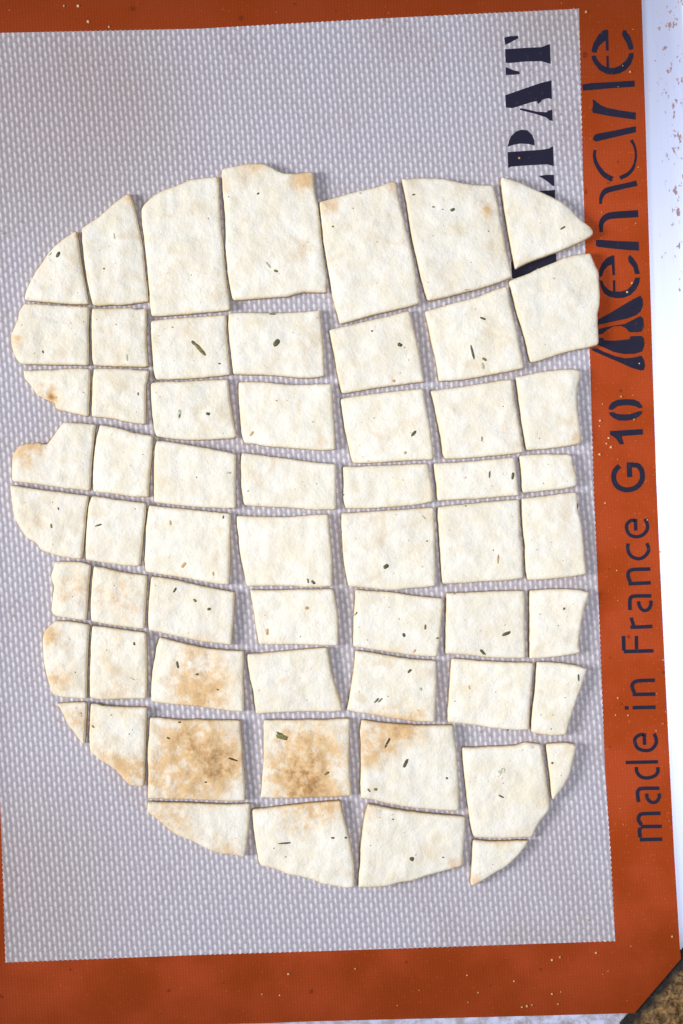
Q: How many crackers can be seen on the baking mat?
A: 60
